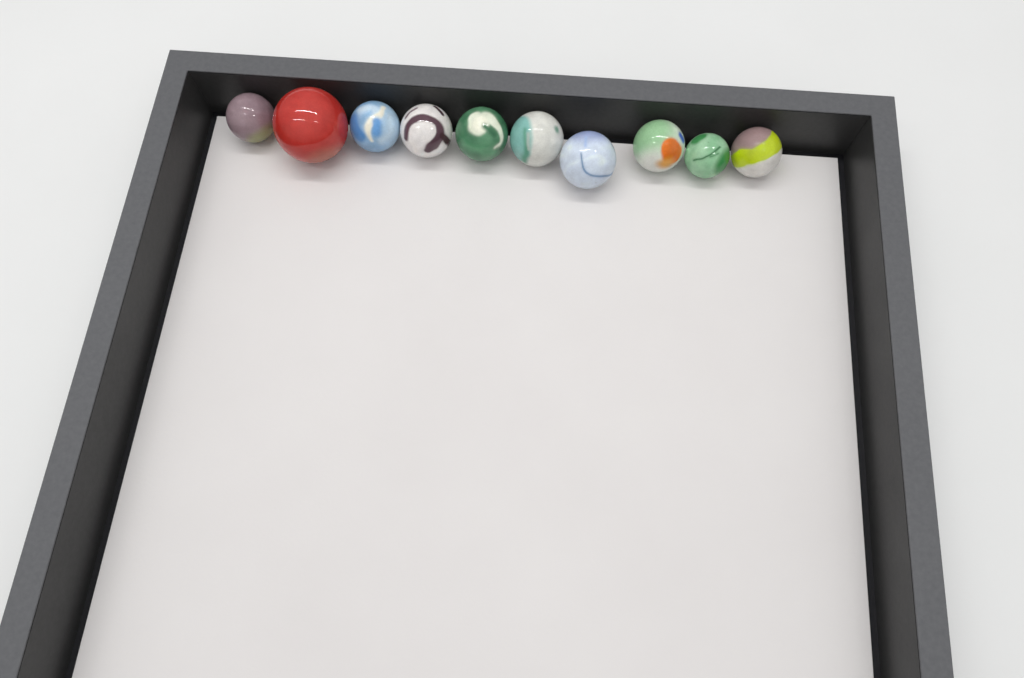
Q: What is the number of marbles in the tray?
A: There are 10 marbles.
